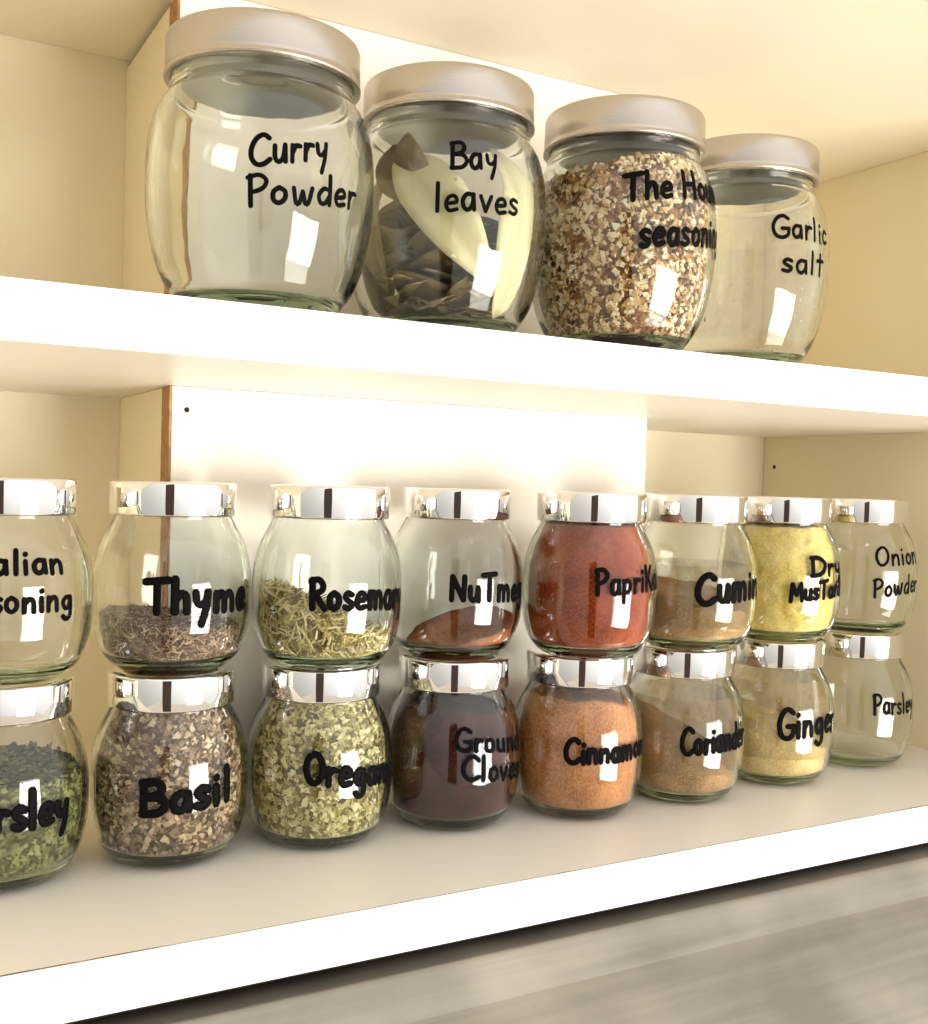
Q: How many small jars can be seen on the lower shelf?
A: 16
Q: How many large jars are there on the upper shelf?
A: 4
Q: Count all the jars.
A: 20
